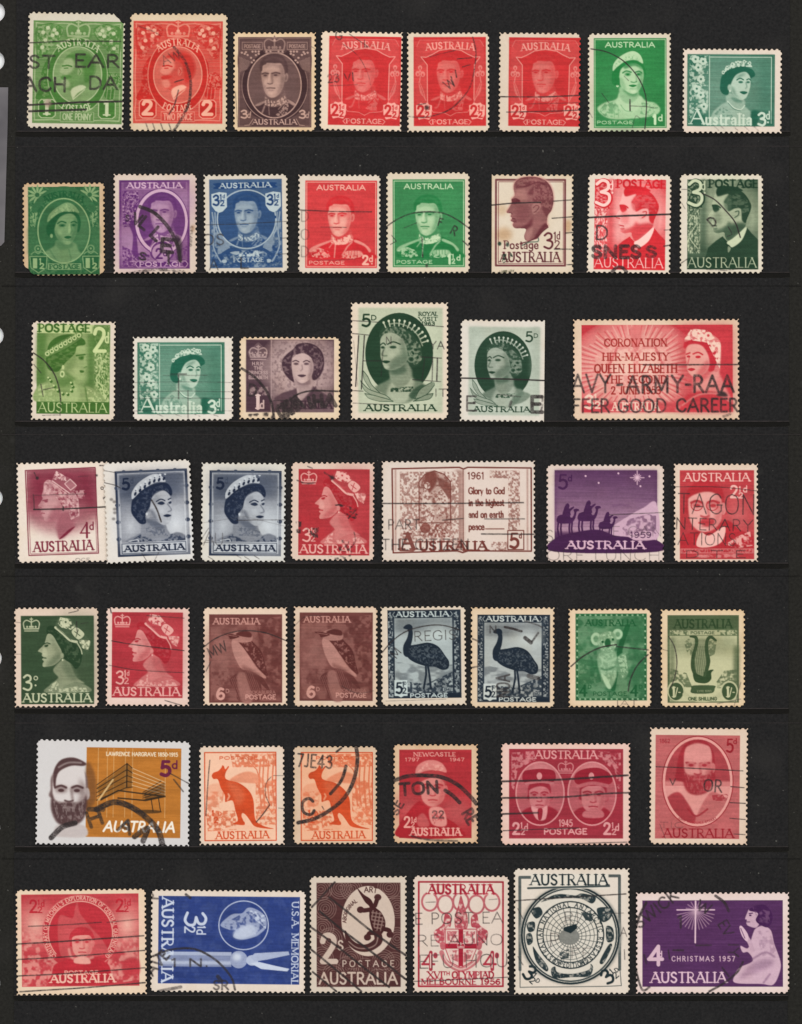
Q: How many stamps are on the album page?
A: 49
